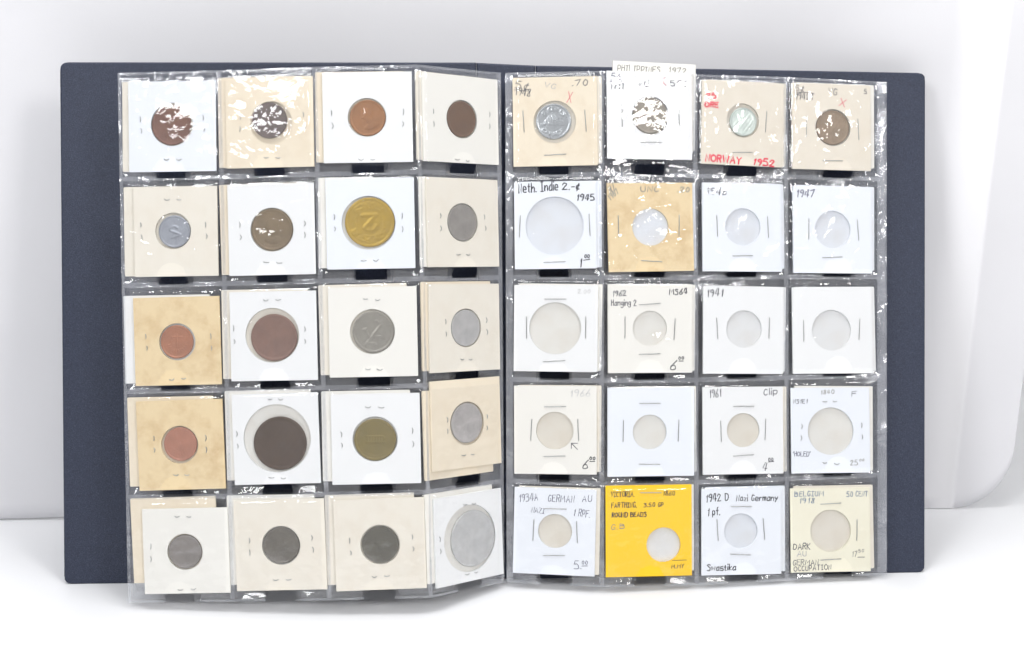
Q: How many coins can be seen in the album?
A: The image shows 24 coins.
